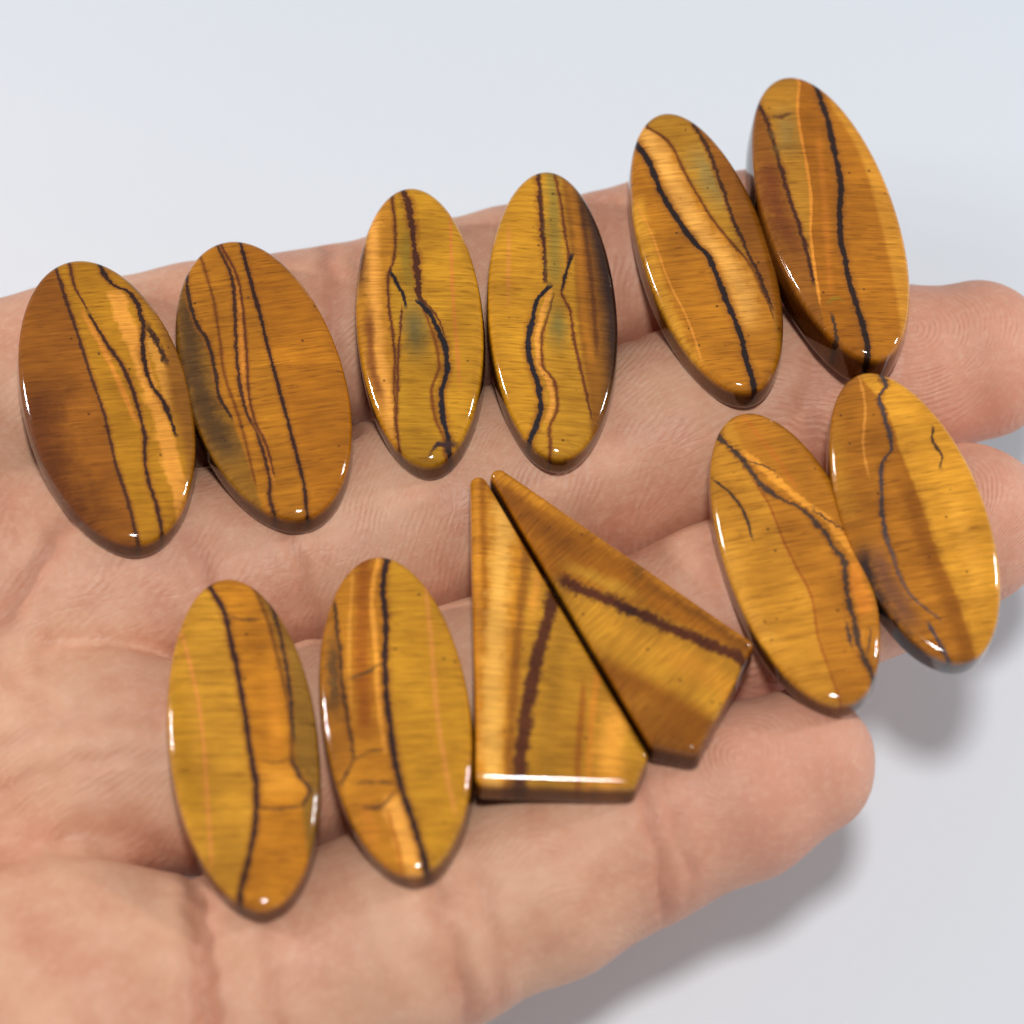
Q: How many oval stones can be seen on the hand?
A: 10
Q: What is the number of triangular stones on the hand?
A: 2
